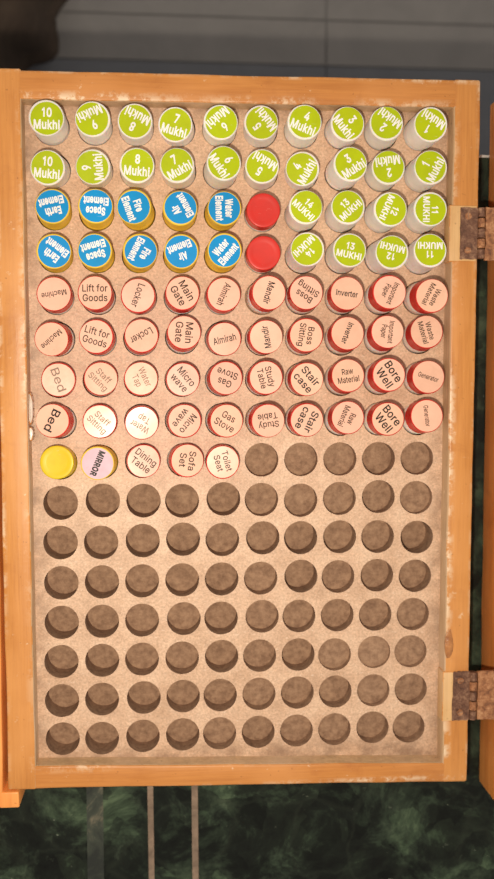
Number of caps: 85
